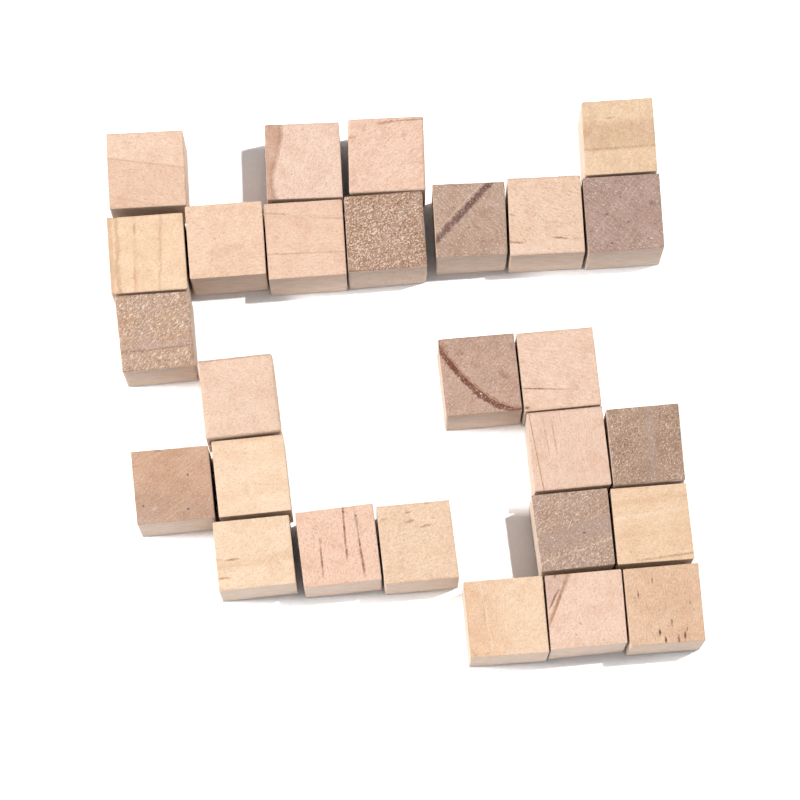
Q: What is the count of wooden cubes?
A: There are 27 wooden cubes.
